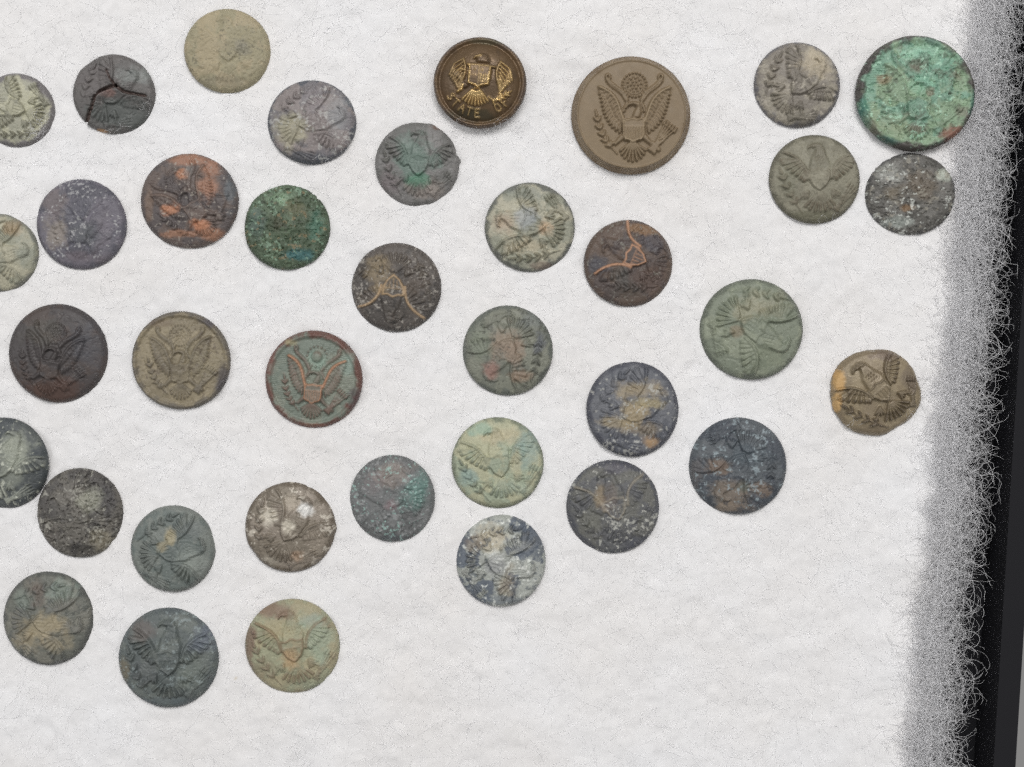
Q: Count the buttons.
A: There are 37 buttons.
